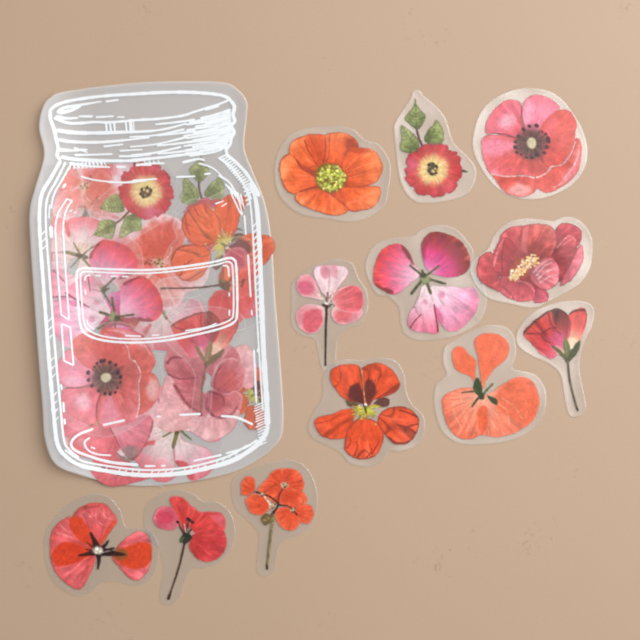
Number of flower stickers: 12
